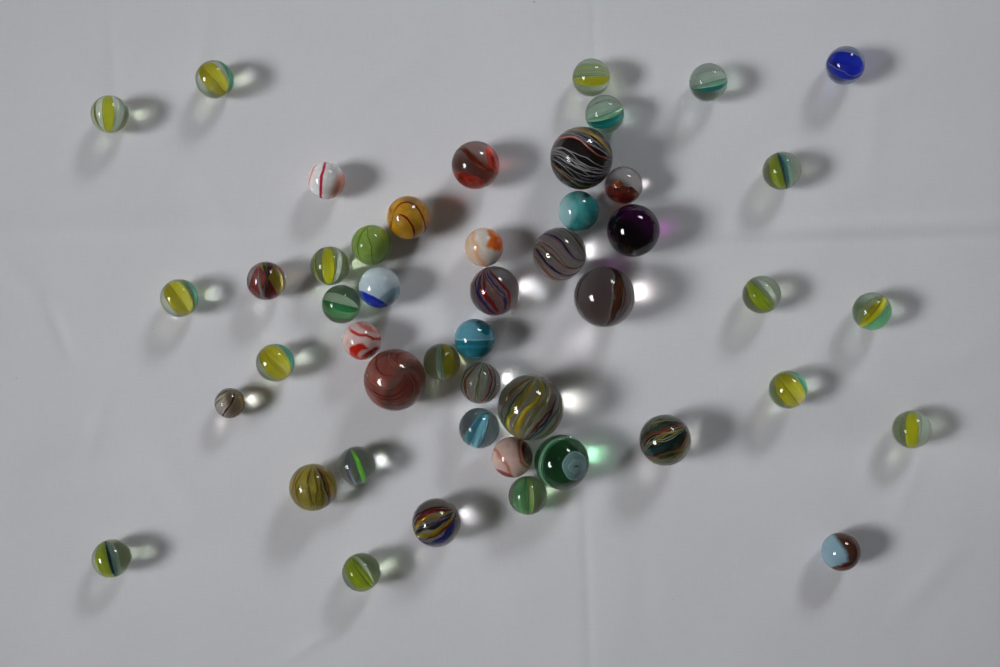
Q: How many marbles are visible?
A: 47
